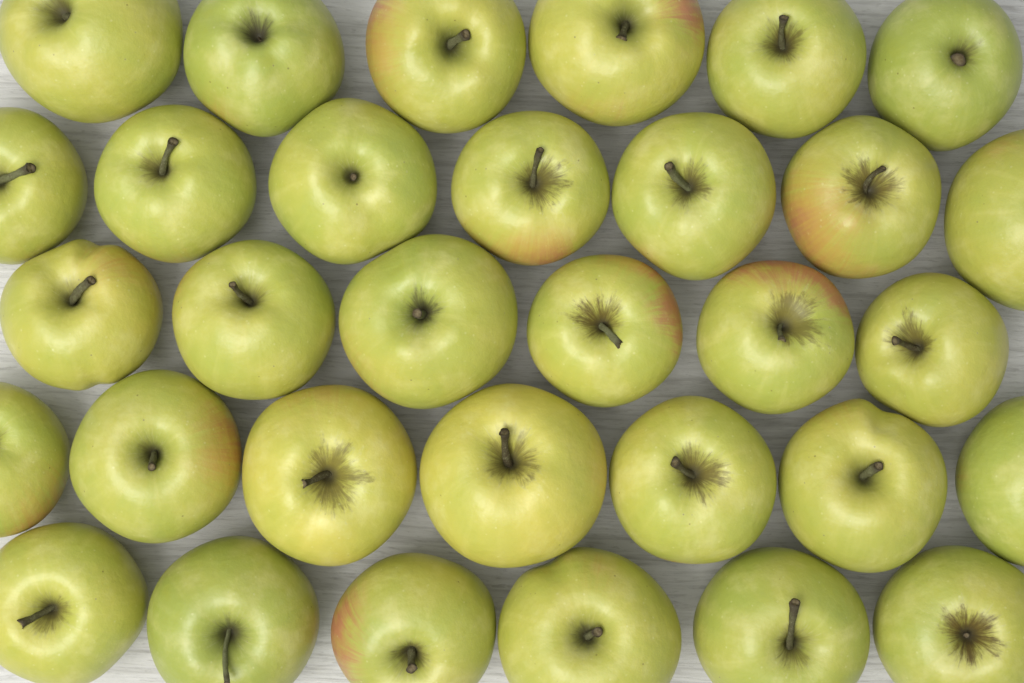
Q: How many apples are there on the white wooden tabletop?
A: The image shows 32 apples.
